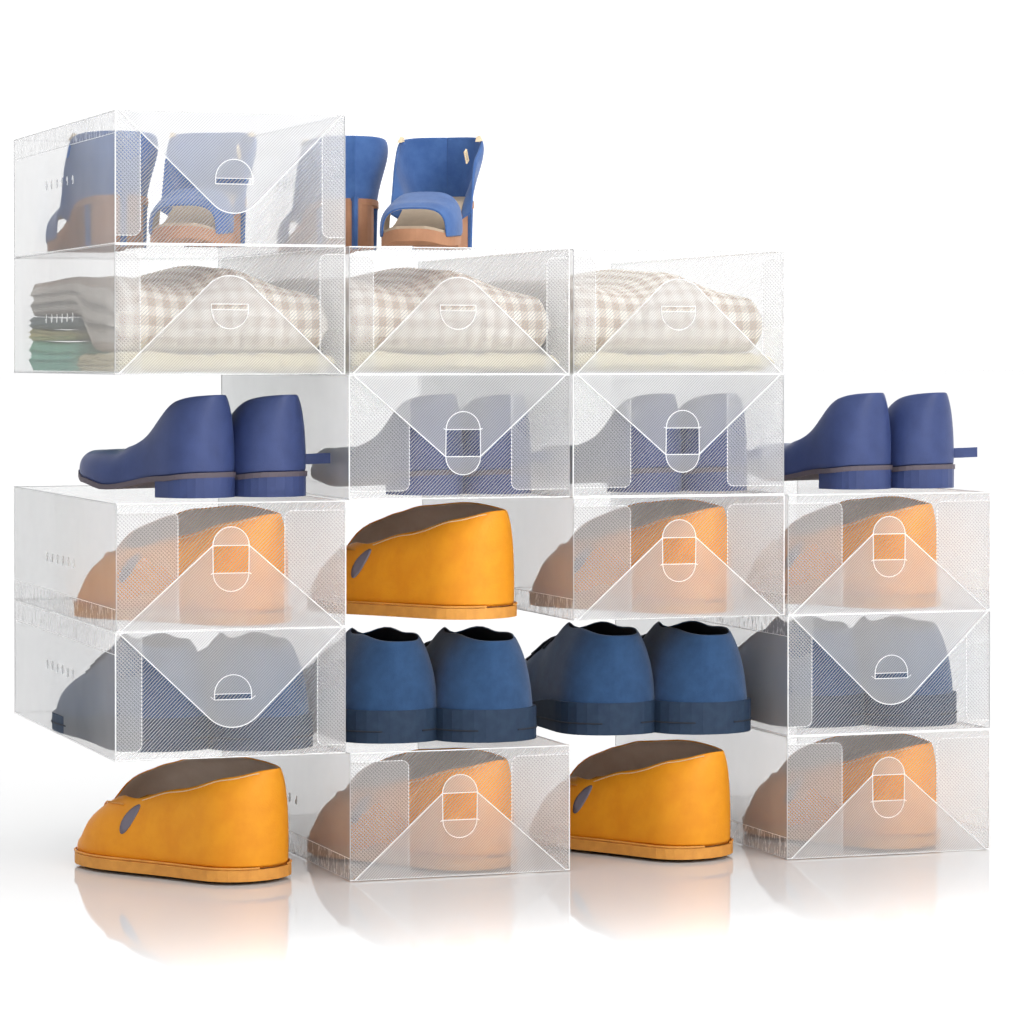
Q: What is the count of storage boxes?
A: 13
